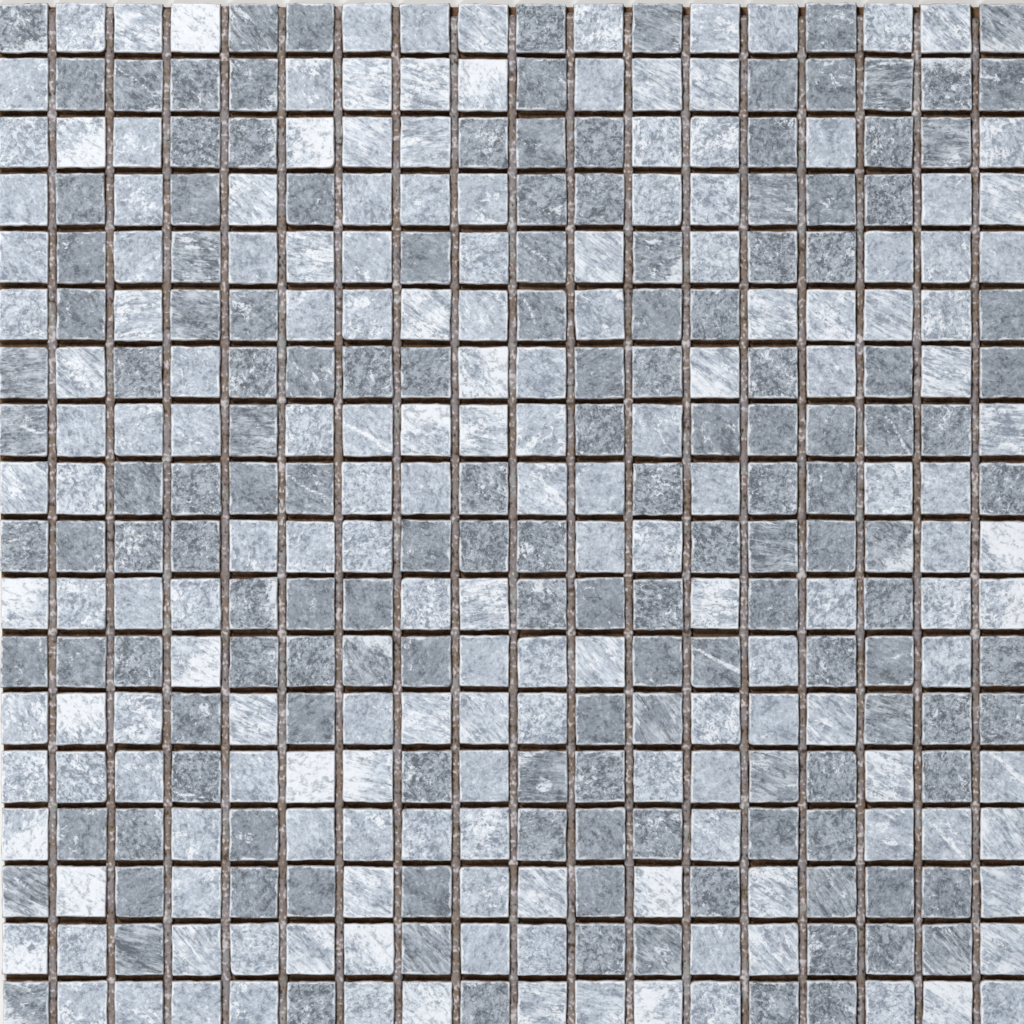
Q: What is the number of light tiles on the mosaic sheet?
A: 174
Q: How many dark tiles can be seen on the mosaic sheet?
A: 150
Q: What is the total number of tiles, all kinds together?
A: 324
